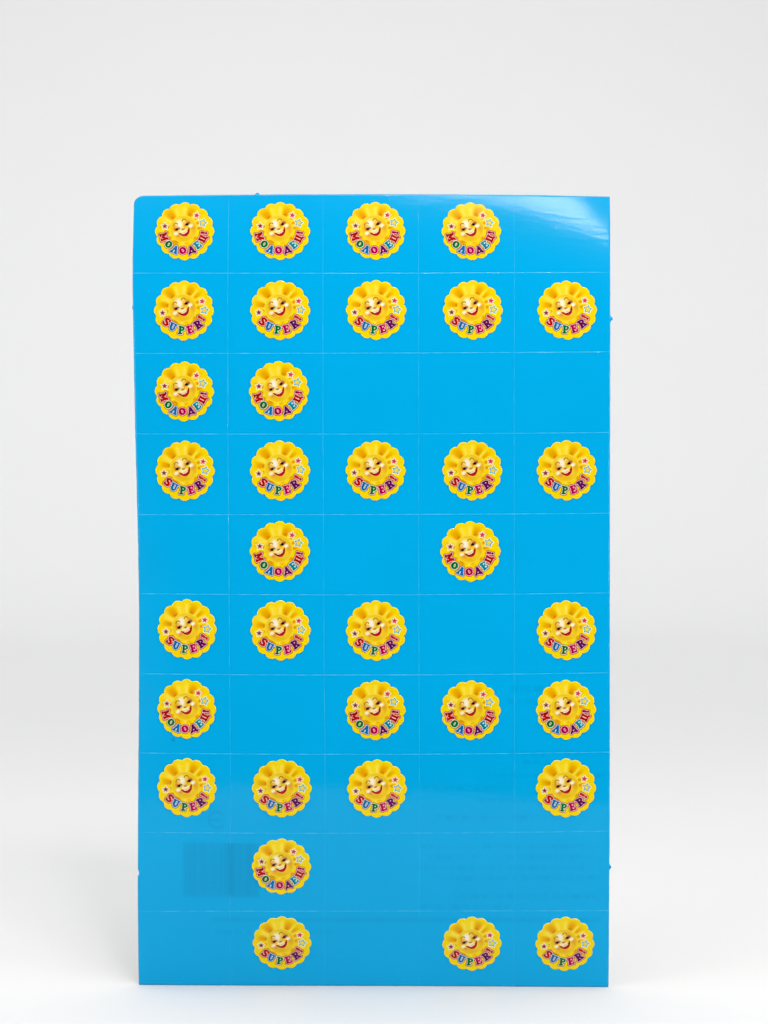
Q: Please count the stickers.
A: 34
